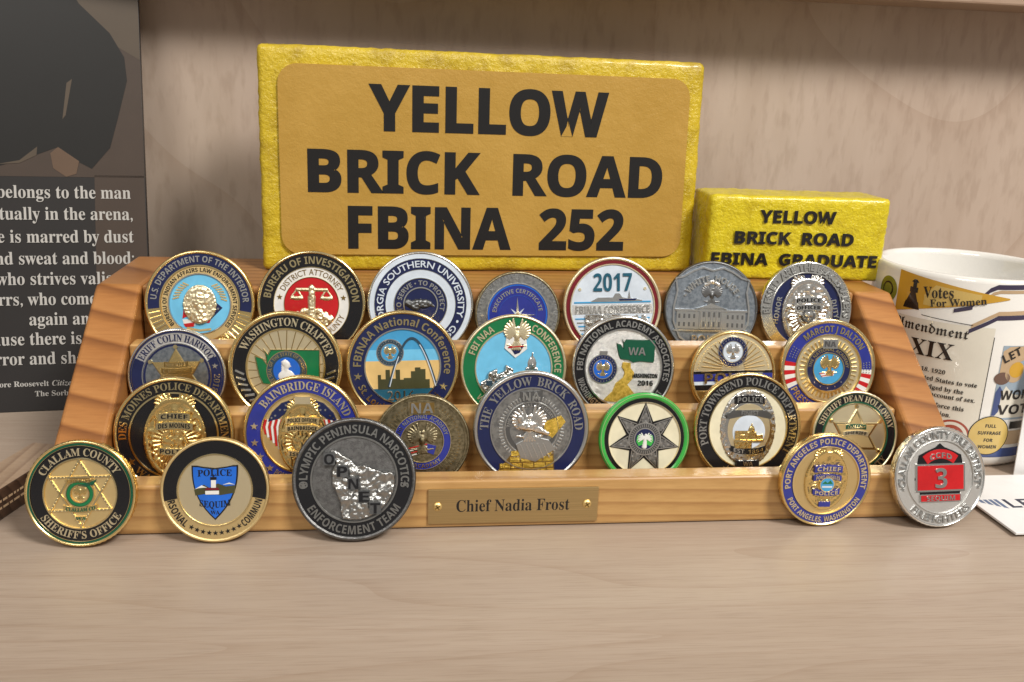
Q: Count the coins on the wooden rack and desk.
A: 26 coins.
